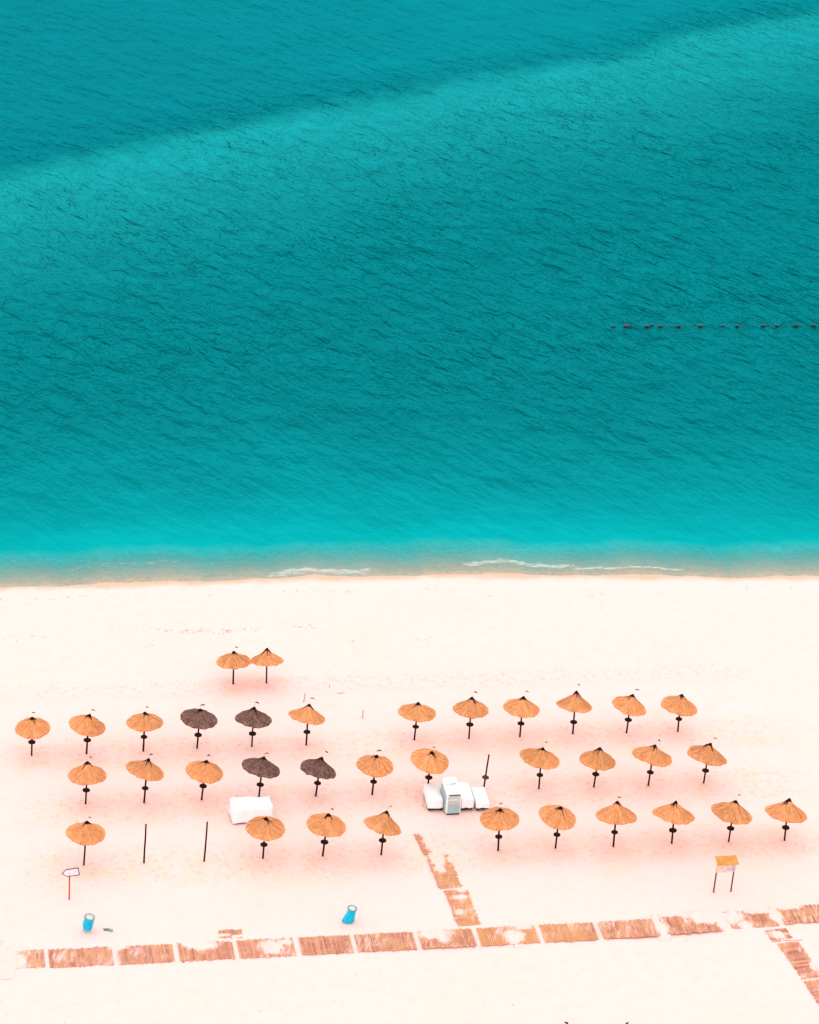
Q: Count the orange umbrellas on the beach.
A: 31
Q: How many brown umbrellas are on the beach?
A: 4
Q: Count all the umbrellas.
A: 35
